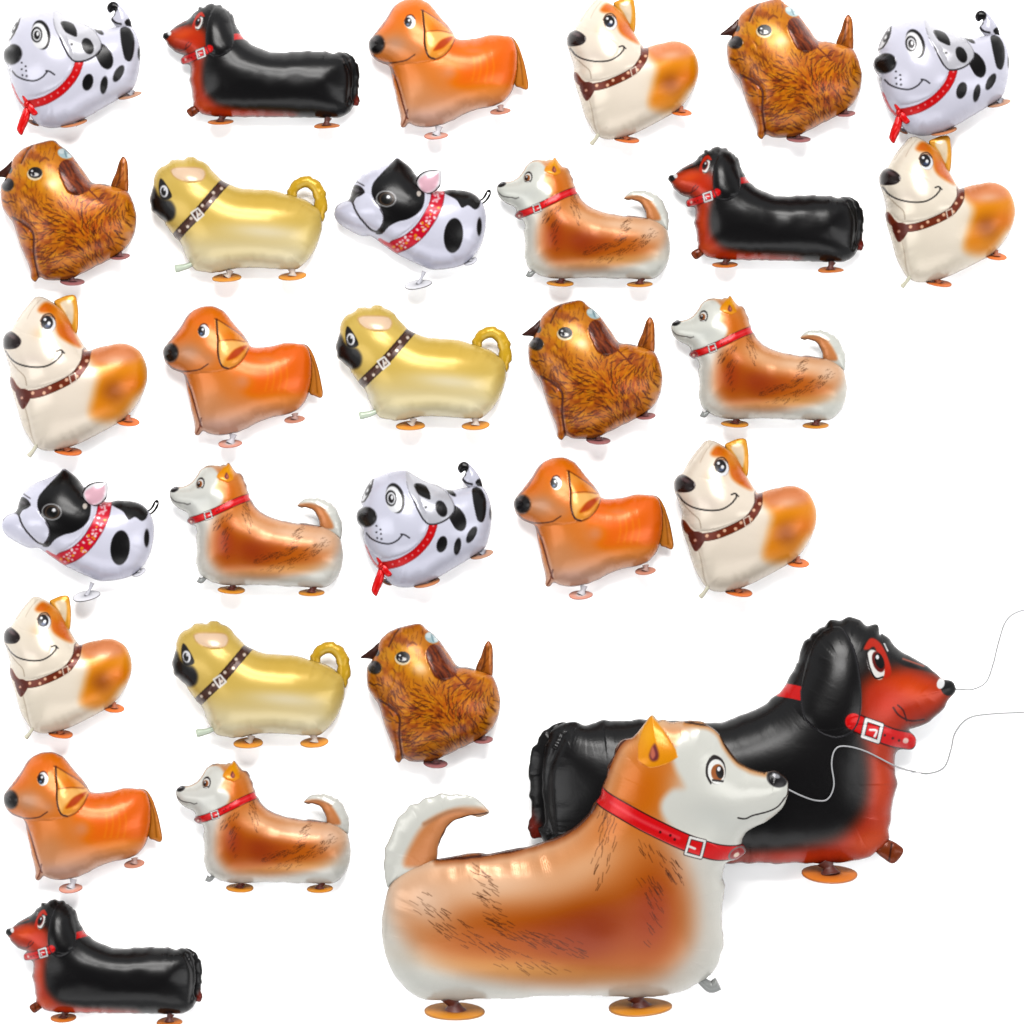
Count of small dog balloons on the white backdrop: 28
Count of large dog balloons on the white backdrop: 2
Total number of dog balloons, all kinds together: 30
